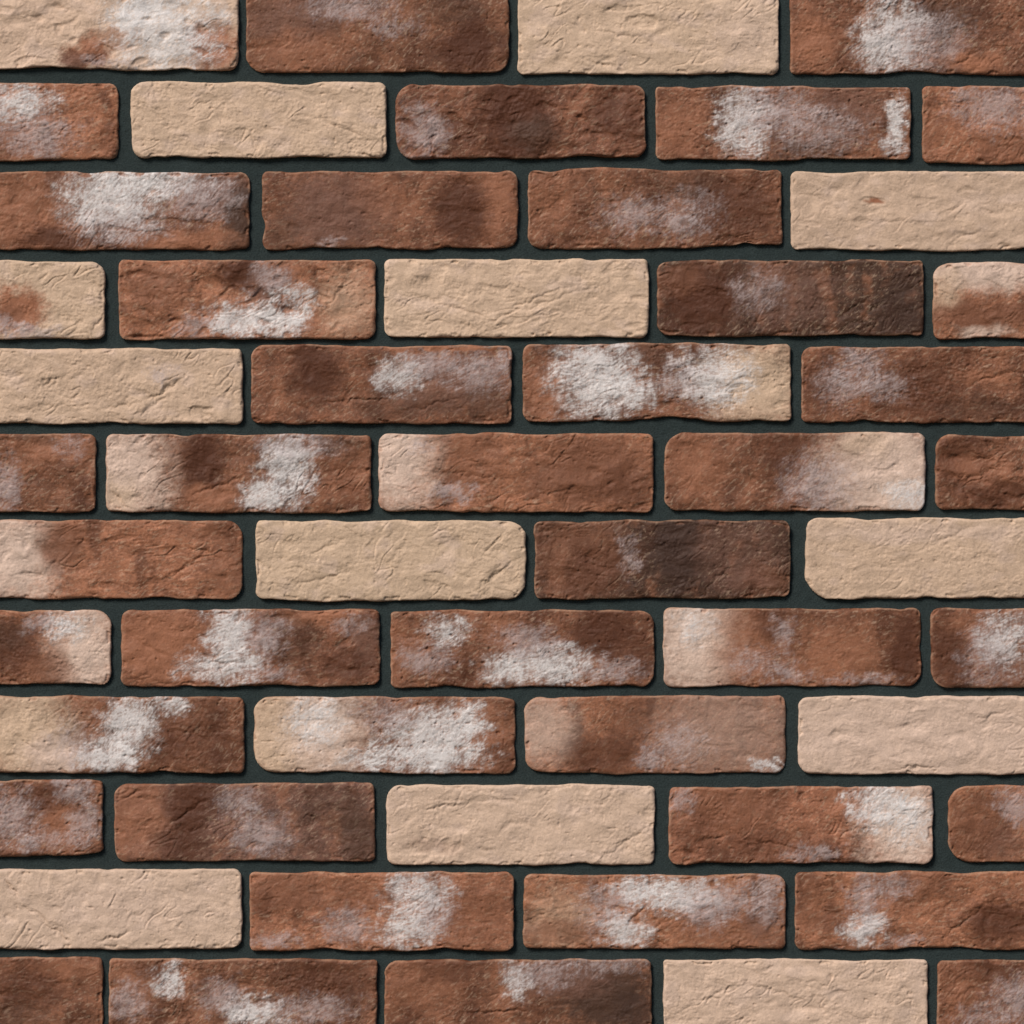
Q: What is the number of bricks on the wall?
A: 54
